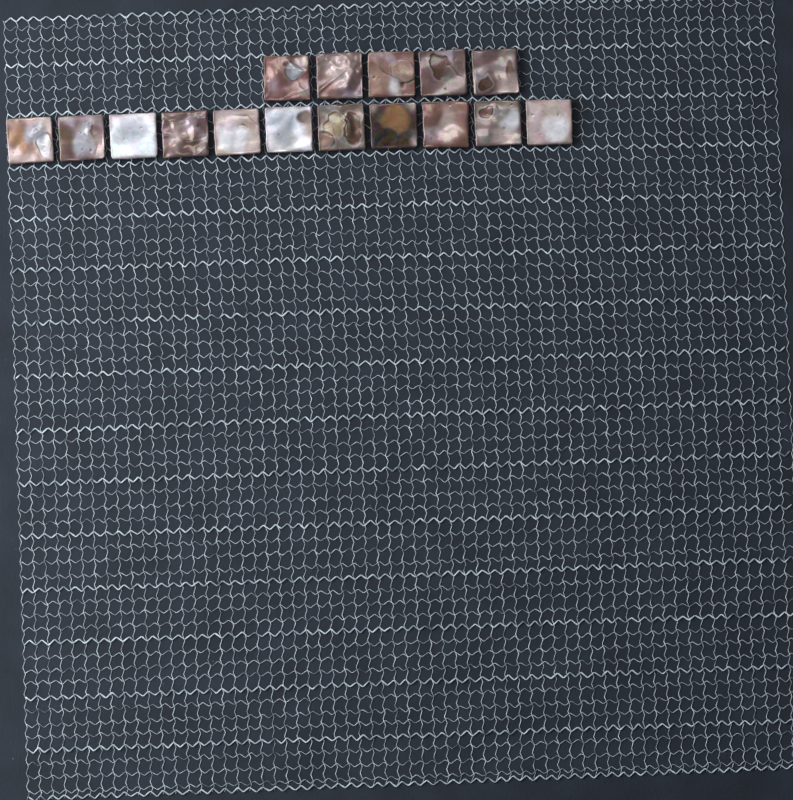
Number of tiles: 16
